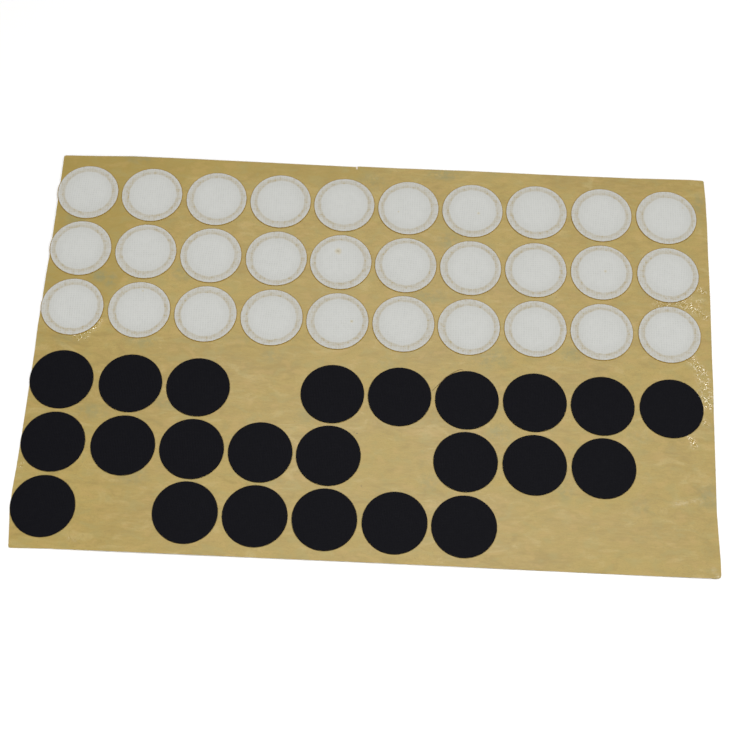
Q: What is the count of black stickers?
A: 23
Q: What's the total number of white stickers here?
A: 30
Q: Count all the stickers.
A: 53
